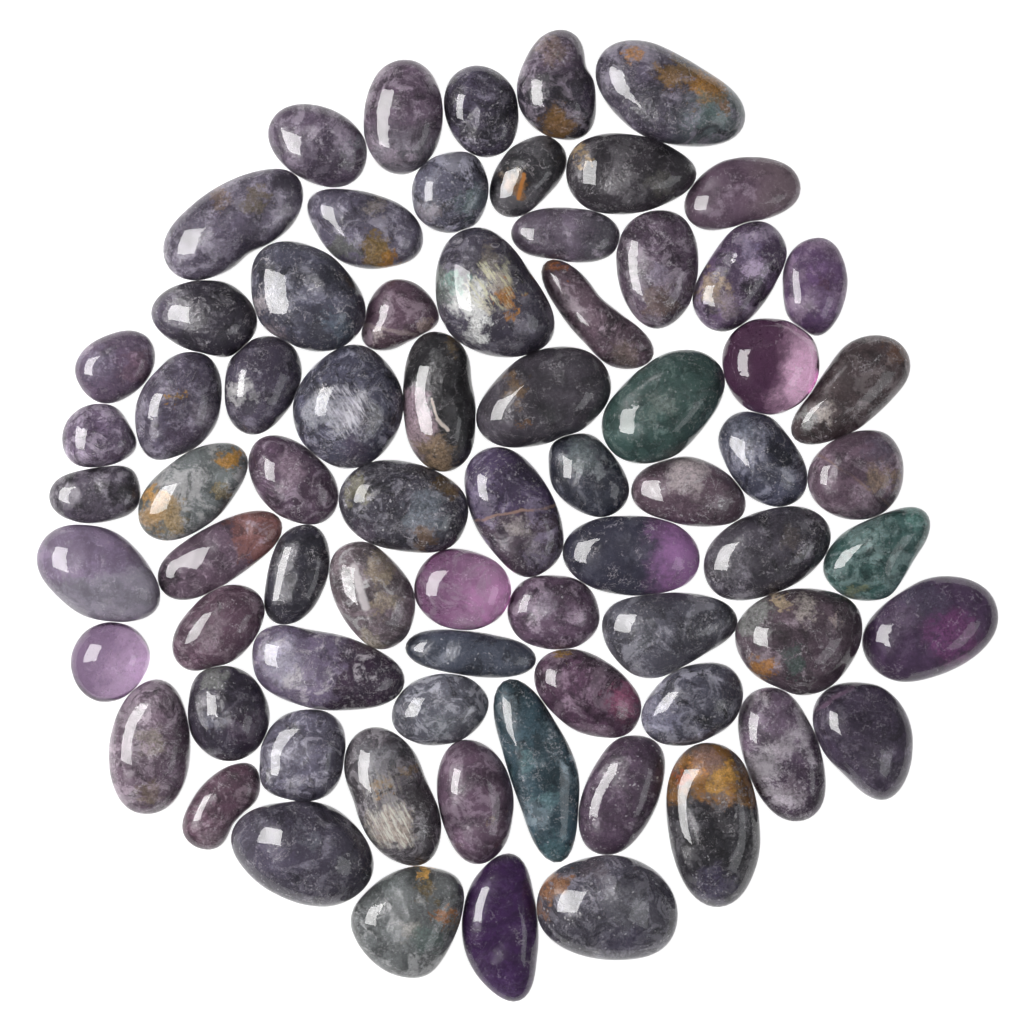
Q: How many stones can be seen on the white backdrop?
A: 73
